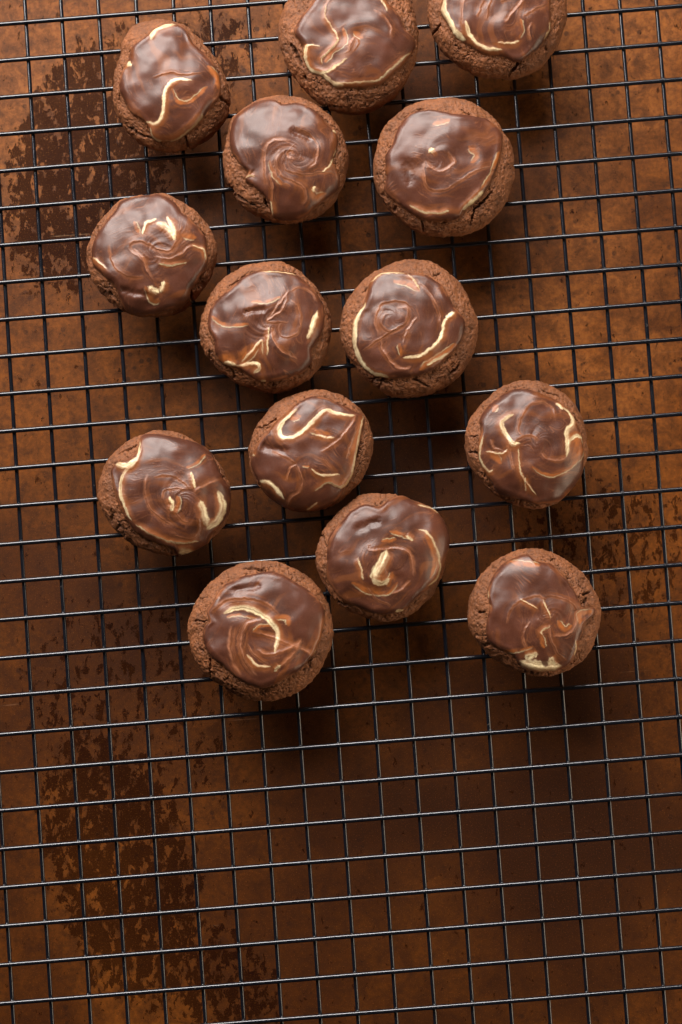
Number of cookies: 14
